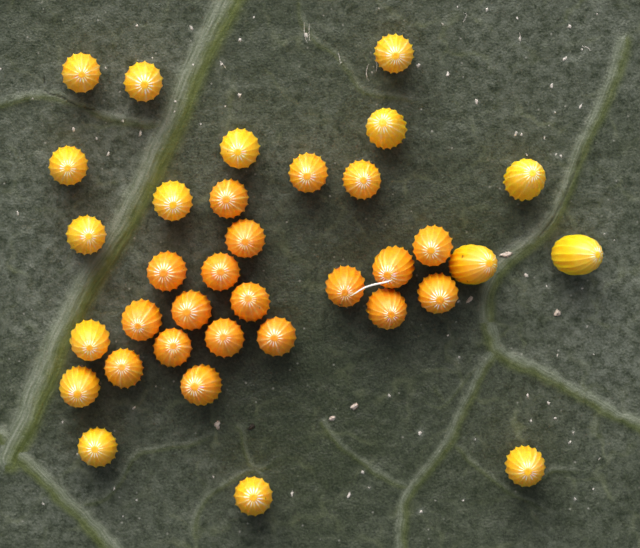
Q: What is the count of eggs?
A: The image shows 35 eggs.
